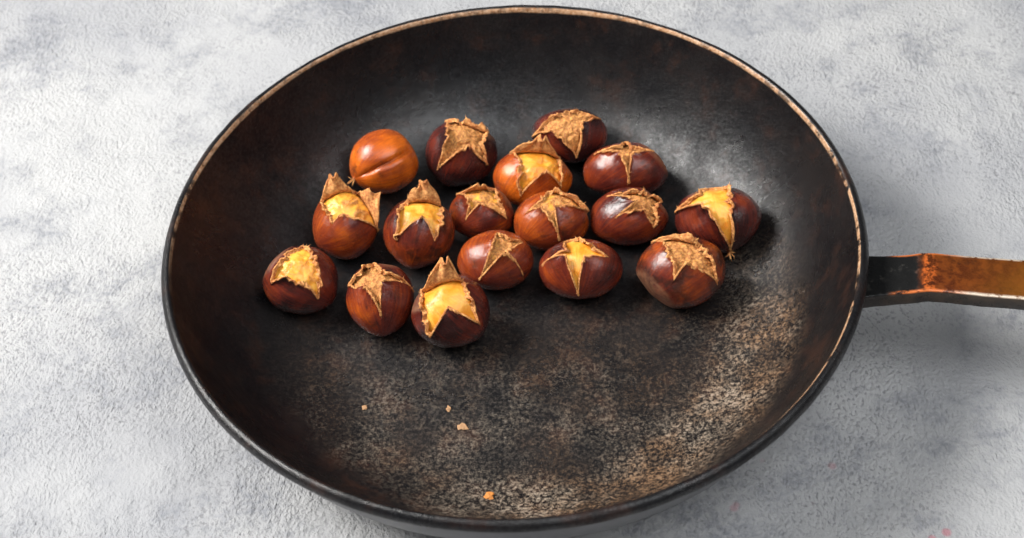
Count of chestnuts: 17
